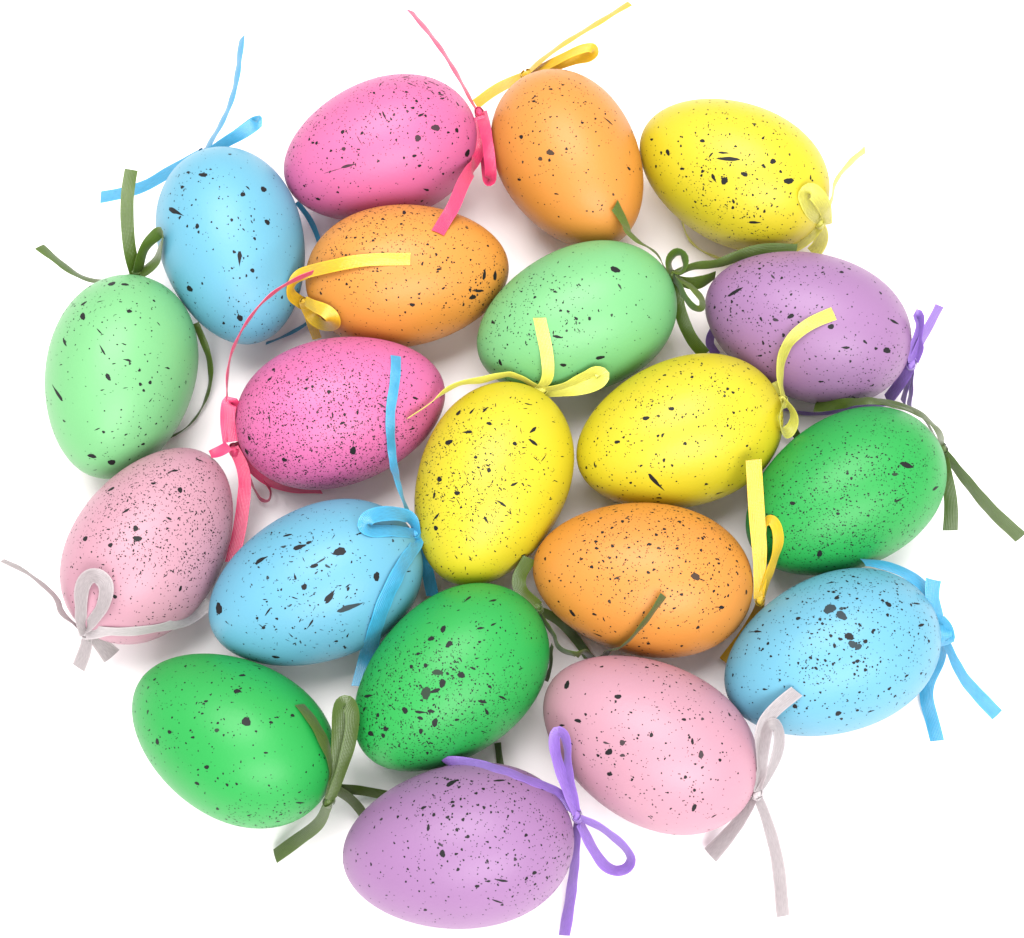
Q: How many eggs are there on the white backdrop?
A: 20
